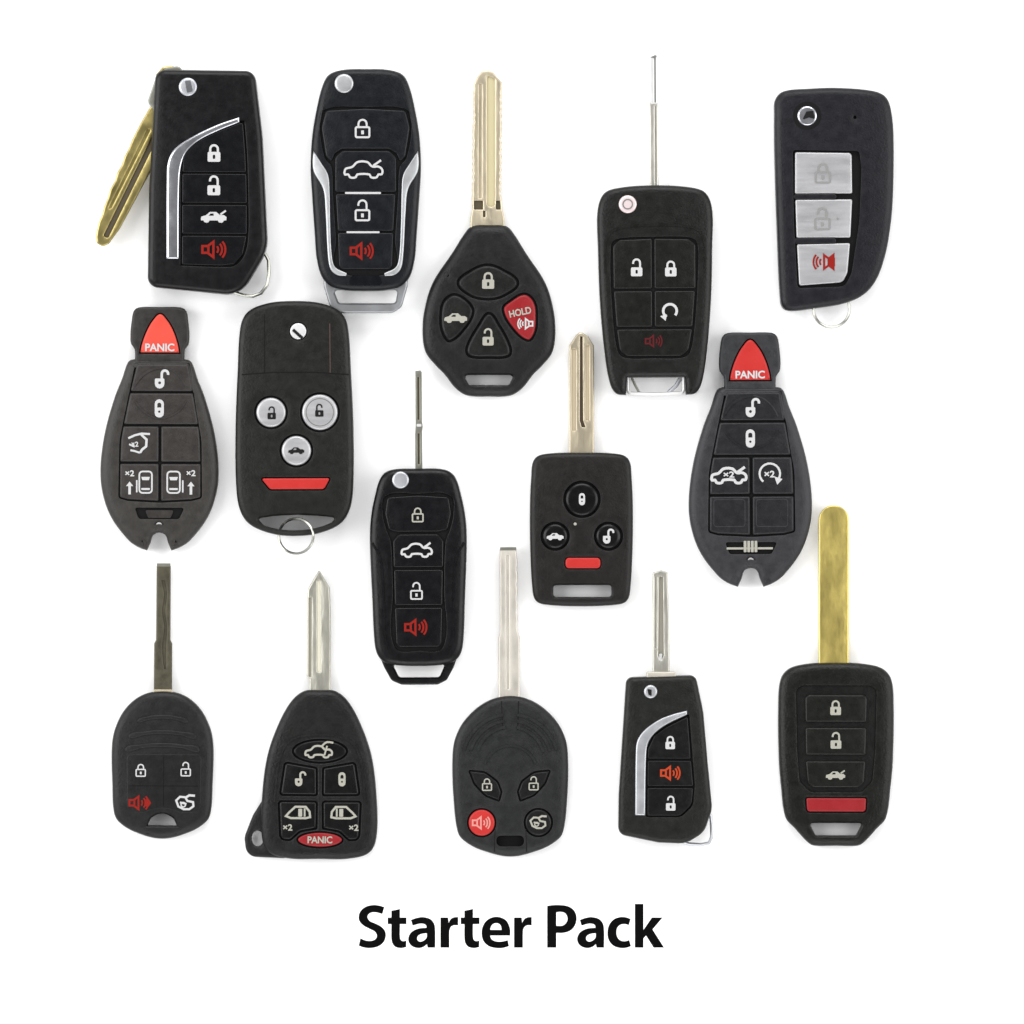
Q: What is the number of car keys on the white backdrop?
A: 15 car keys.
